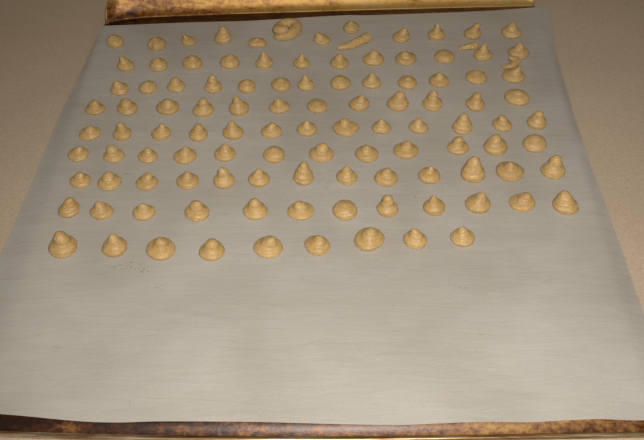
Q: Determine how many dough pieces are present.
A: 111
